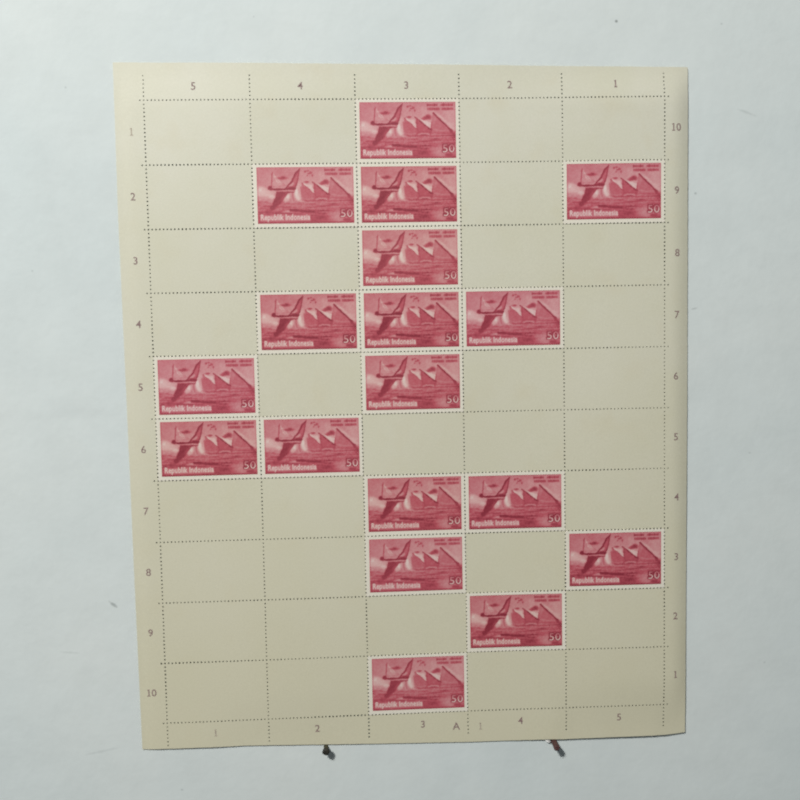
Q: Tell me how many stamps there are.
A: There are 18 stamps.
